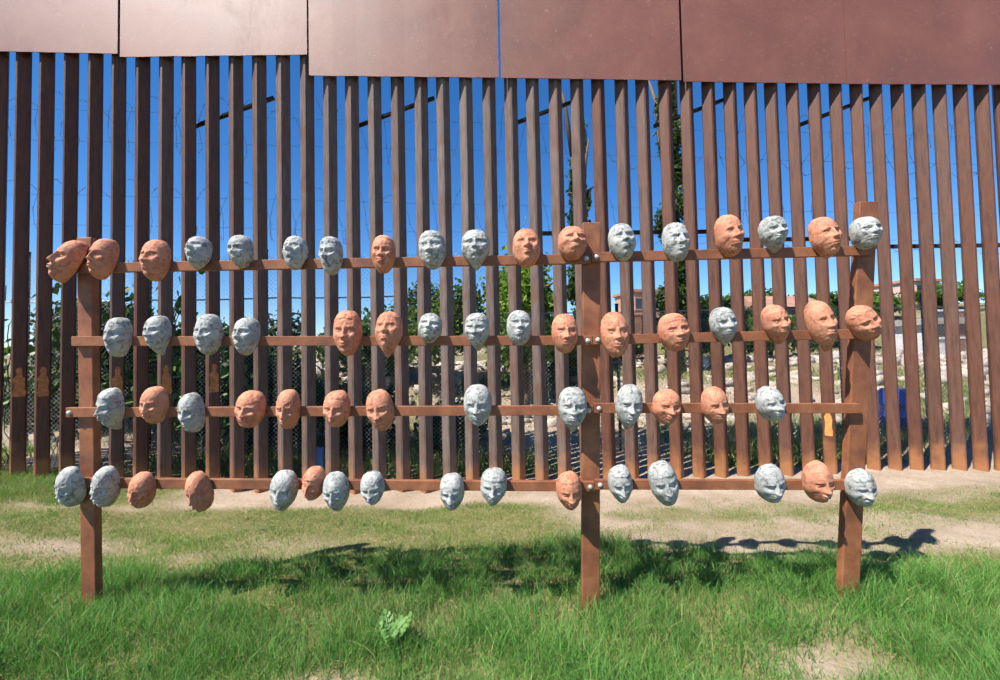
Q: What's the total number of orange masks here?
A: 28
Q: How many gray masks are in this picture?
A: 35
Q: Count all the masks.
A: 63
